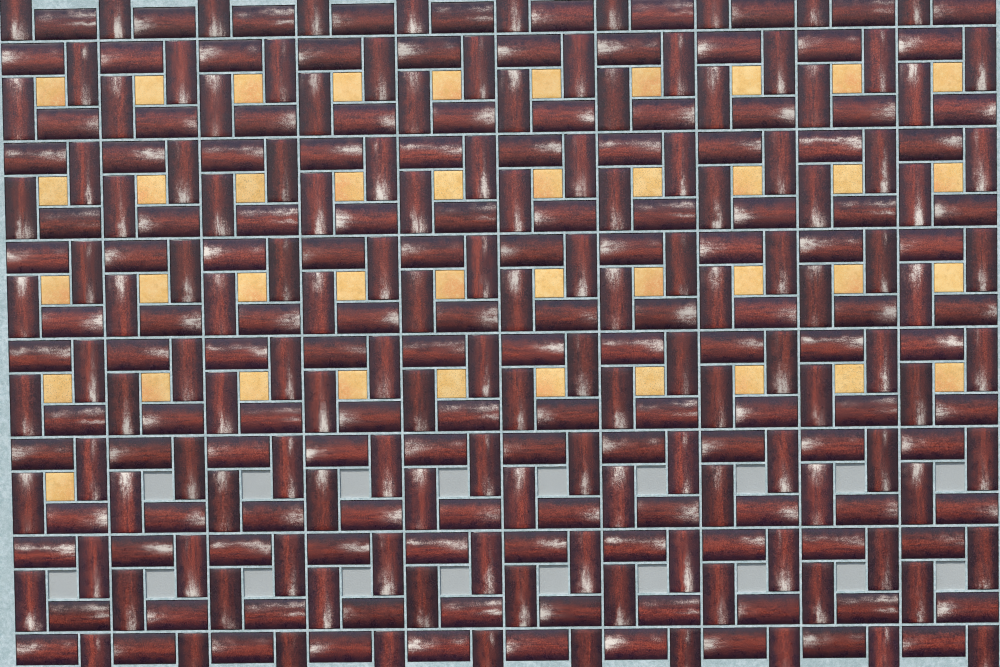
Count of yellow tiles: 41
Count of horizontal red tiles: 140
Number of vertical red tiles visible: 140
